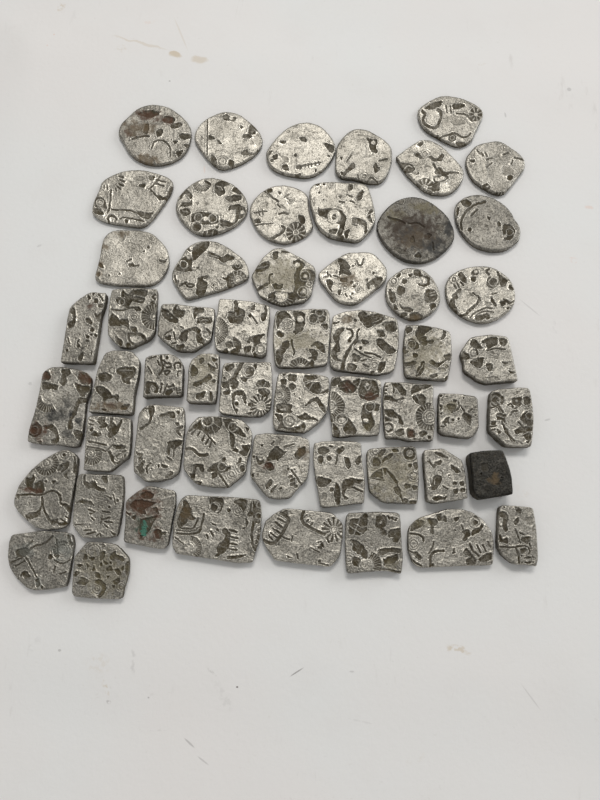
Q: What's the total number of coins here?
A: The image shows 55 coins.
